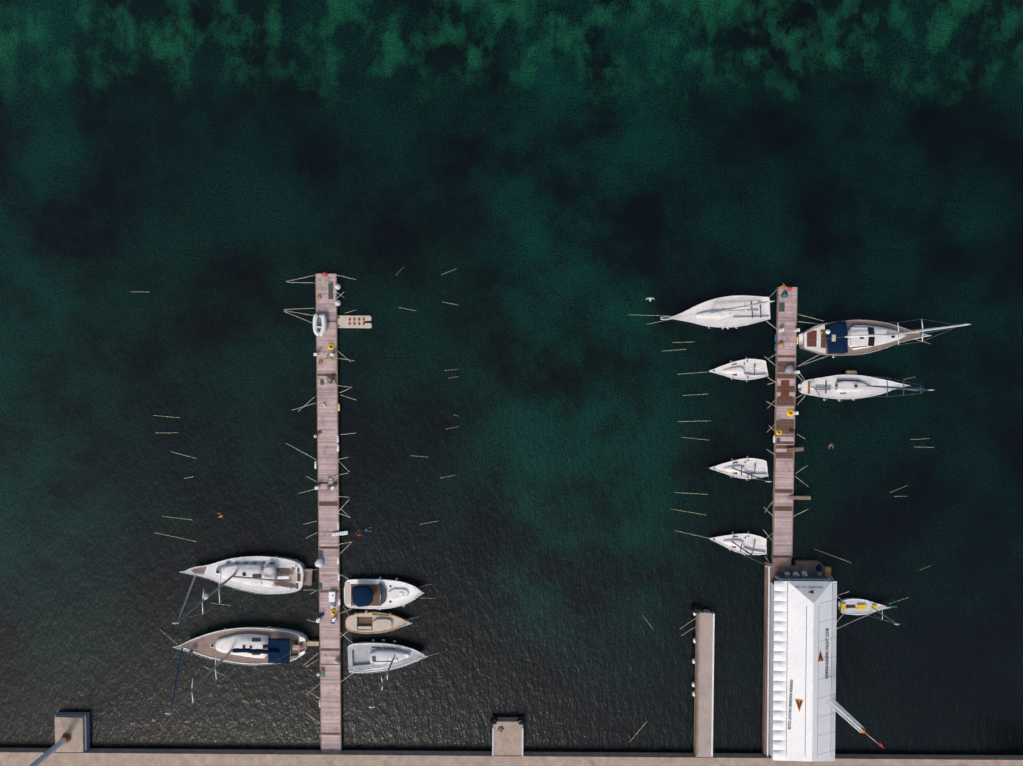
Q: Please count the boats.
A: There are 13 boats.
